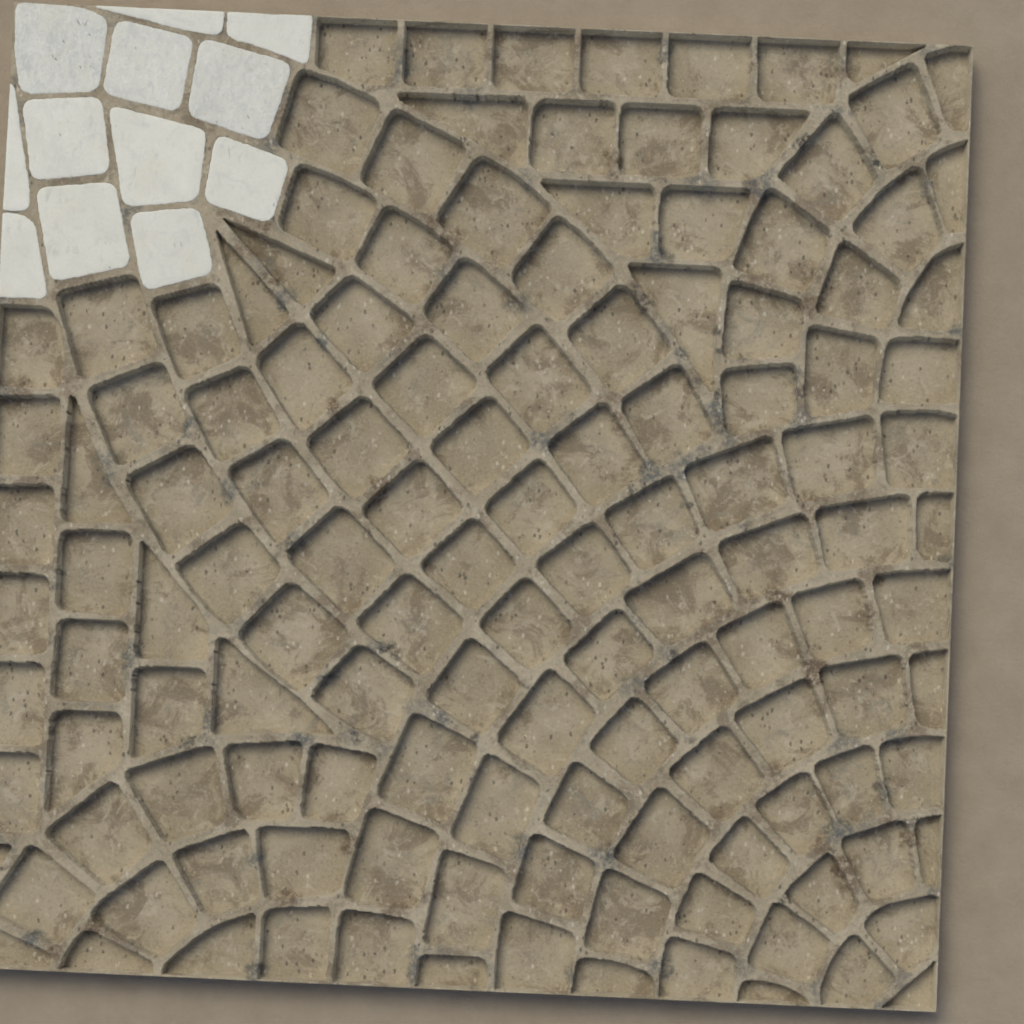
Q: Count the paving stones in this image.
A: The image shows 12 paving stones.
